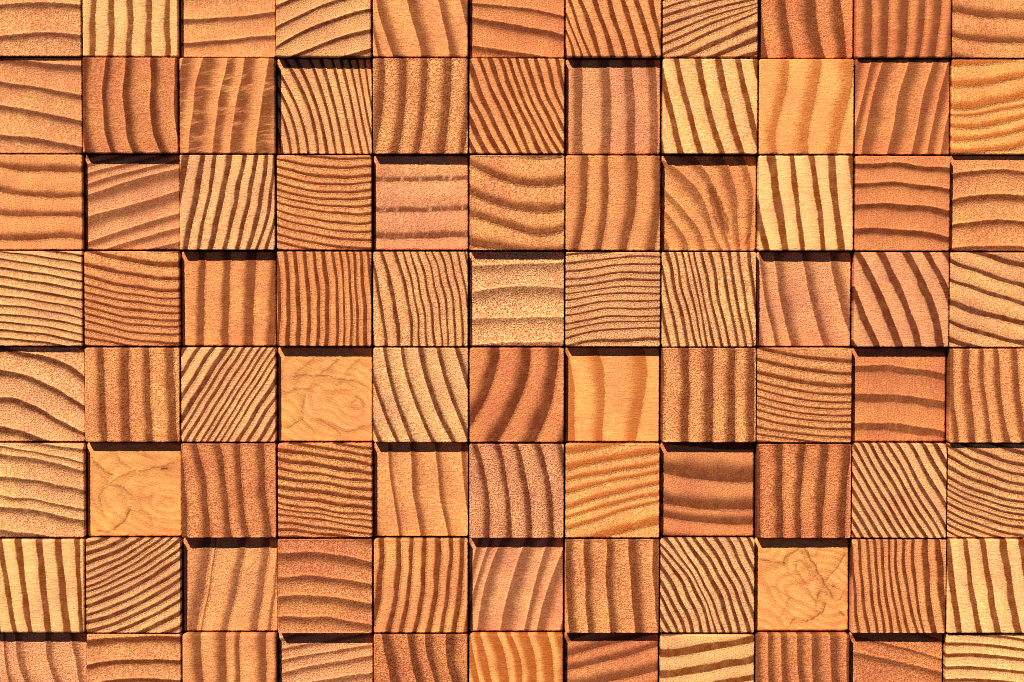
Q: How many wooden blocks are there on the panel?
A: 88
